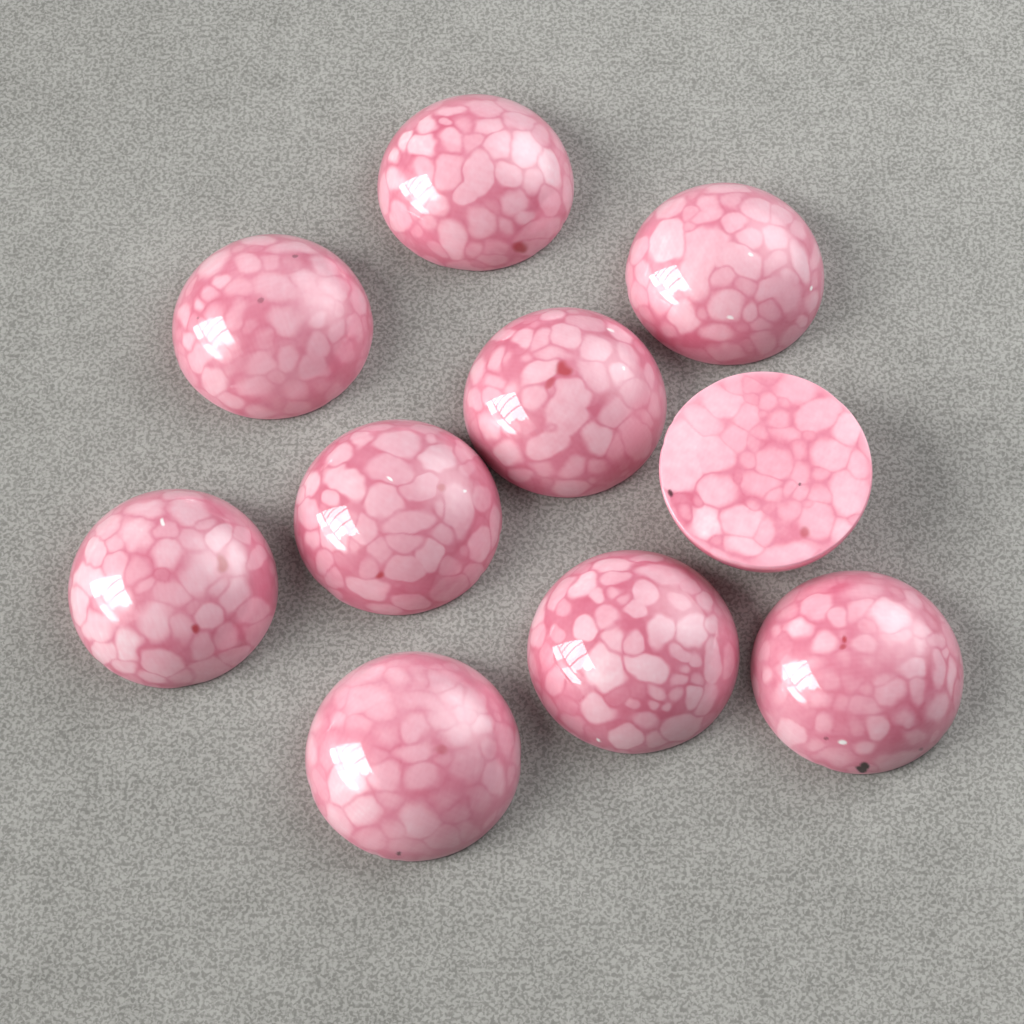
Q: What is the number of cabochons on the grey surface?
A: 10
